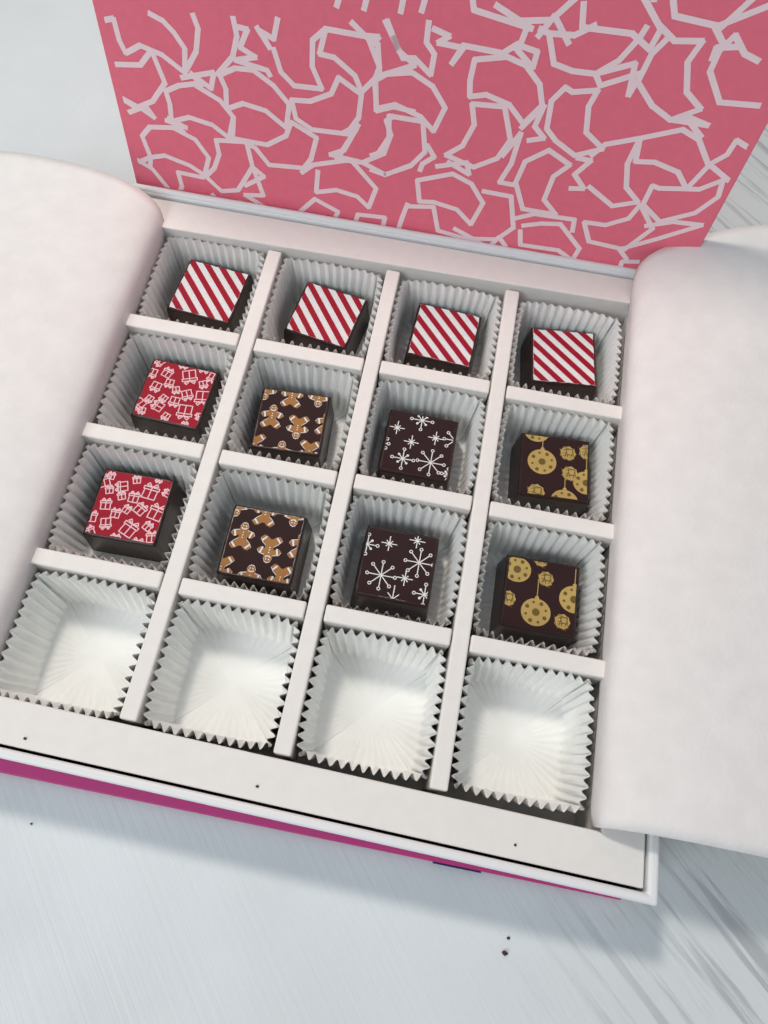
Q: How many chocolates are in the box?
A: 12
